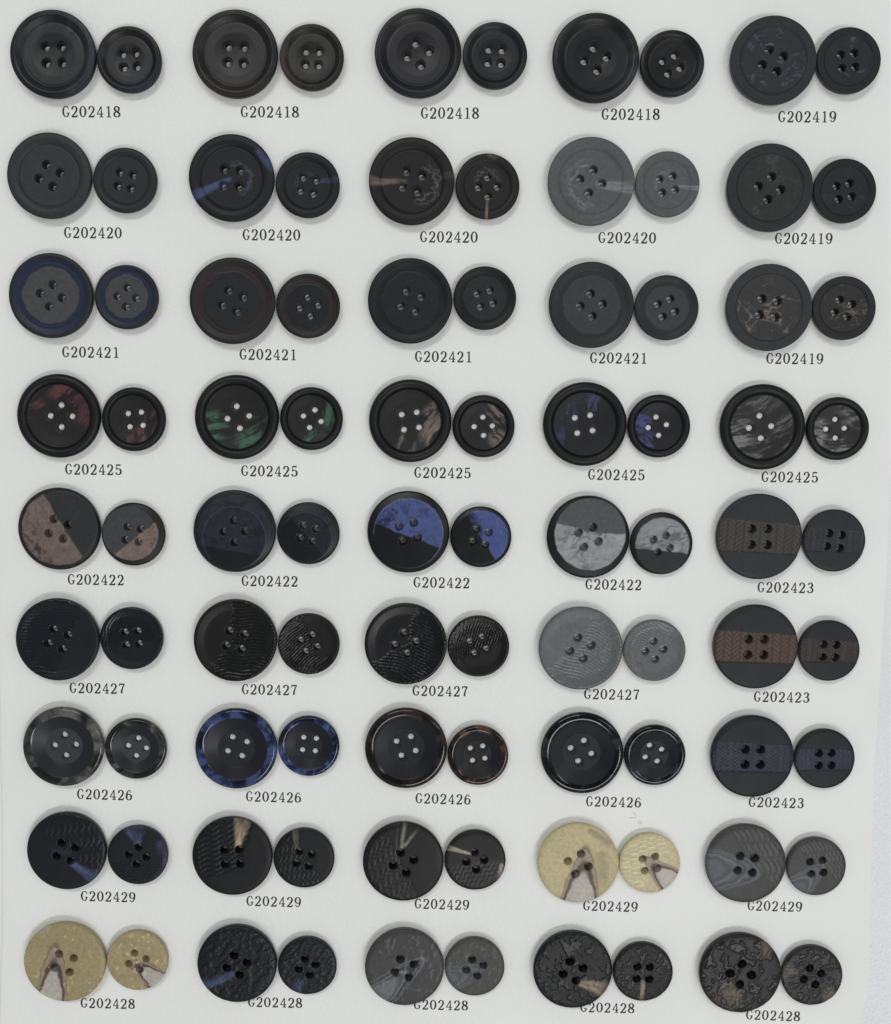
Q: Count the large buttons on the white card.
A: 45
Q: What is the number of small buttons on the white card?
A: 45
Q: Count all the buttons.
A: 90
